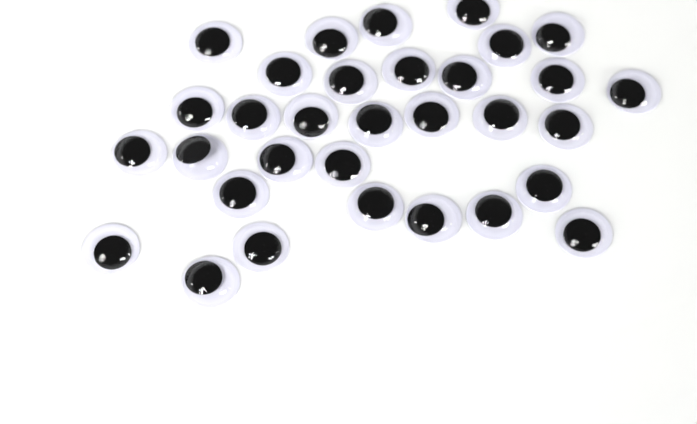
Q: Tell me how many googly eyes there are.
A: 32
